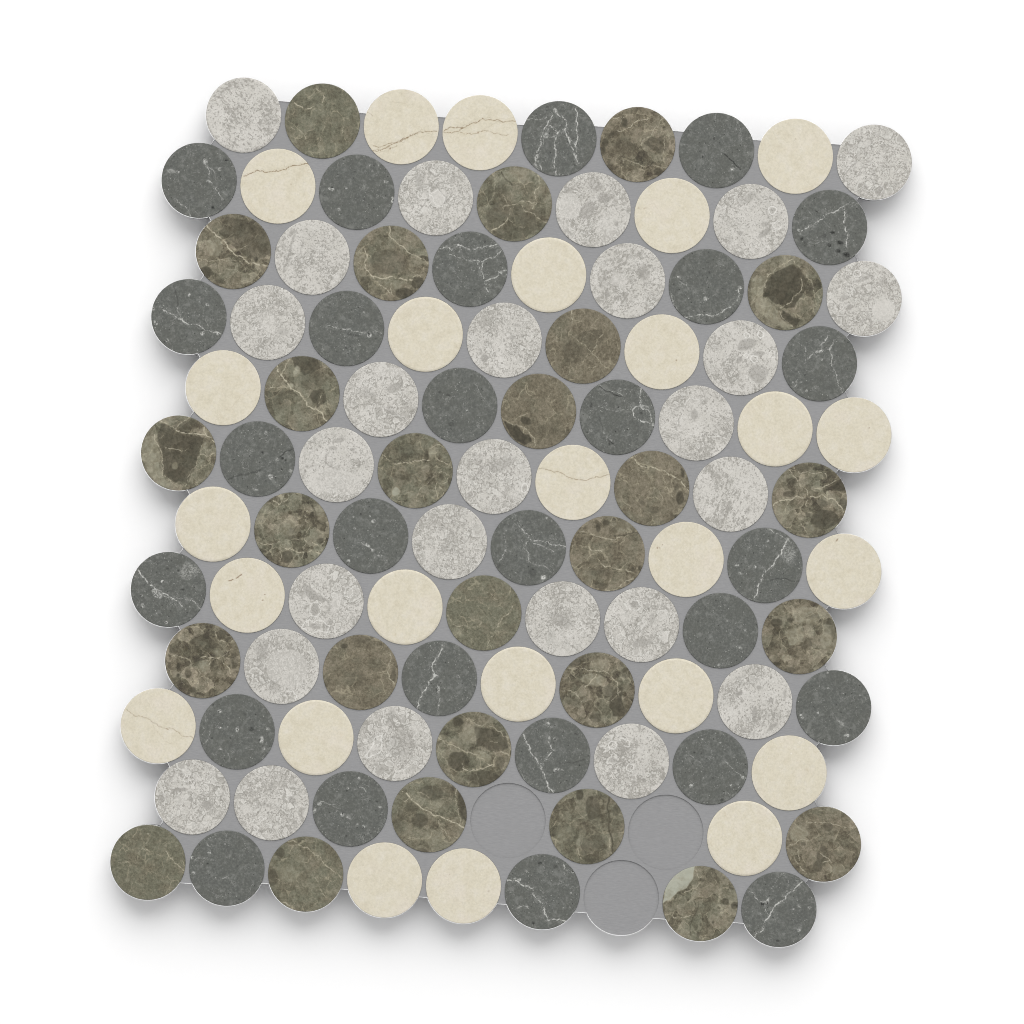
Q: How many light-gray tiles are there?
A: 26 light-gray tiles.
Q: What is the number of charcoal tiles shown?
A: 27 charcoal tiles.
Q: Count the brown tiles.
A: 27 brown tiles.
